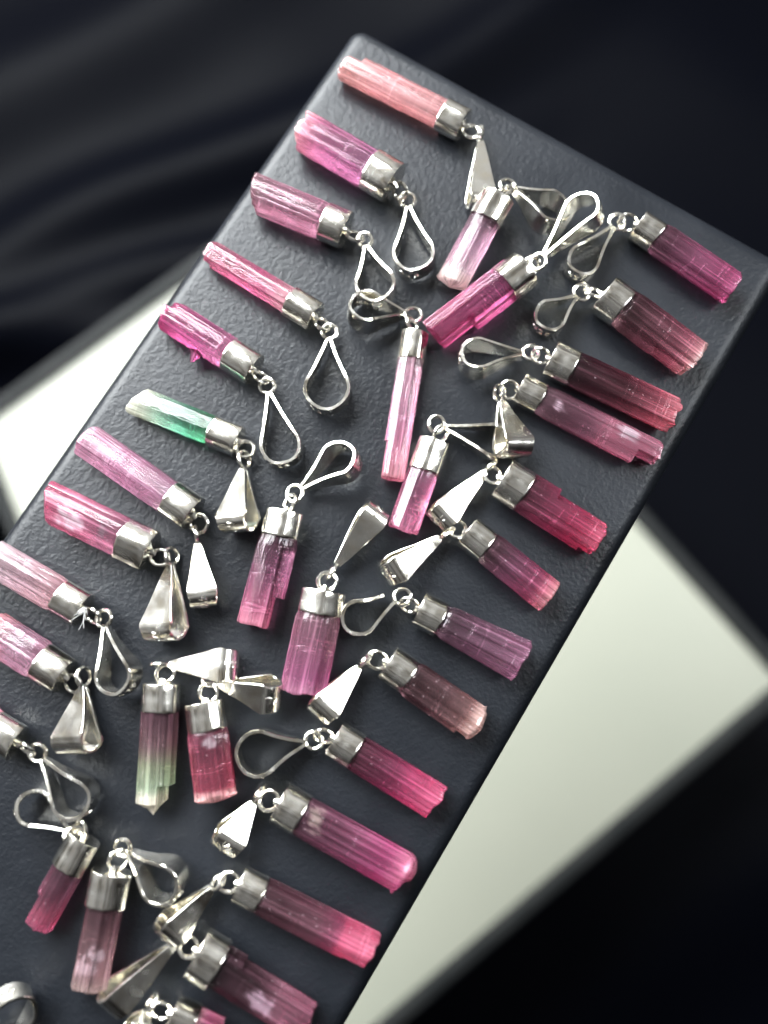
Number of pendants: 35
